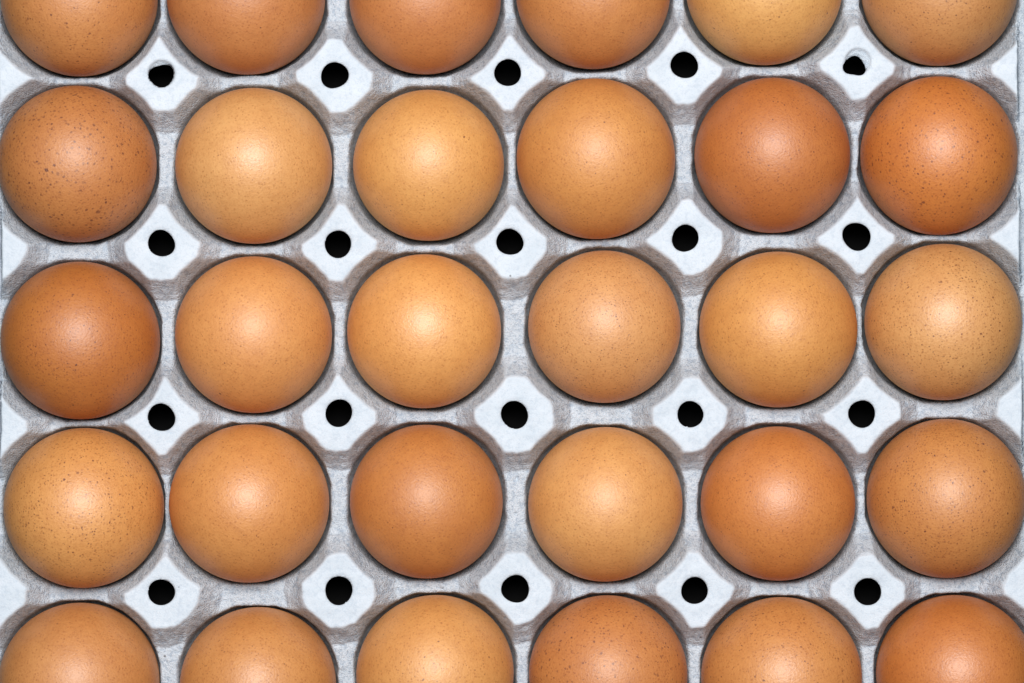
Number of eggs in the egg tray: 30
